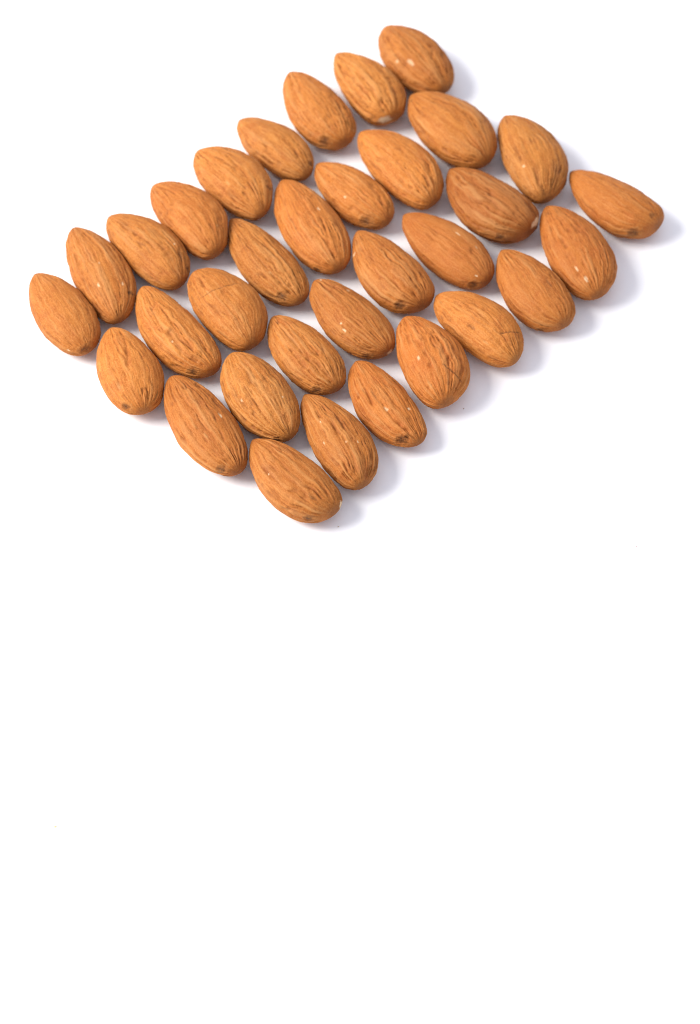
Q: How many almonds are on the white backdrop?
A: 33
